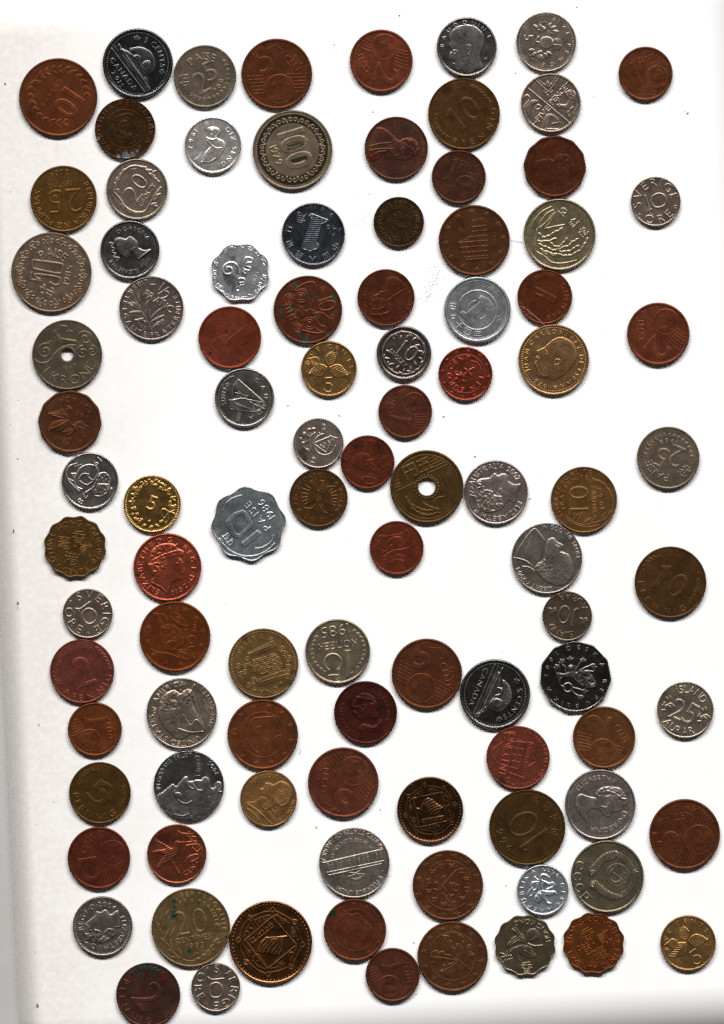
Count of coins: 97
